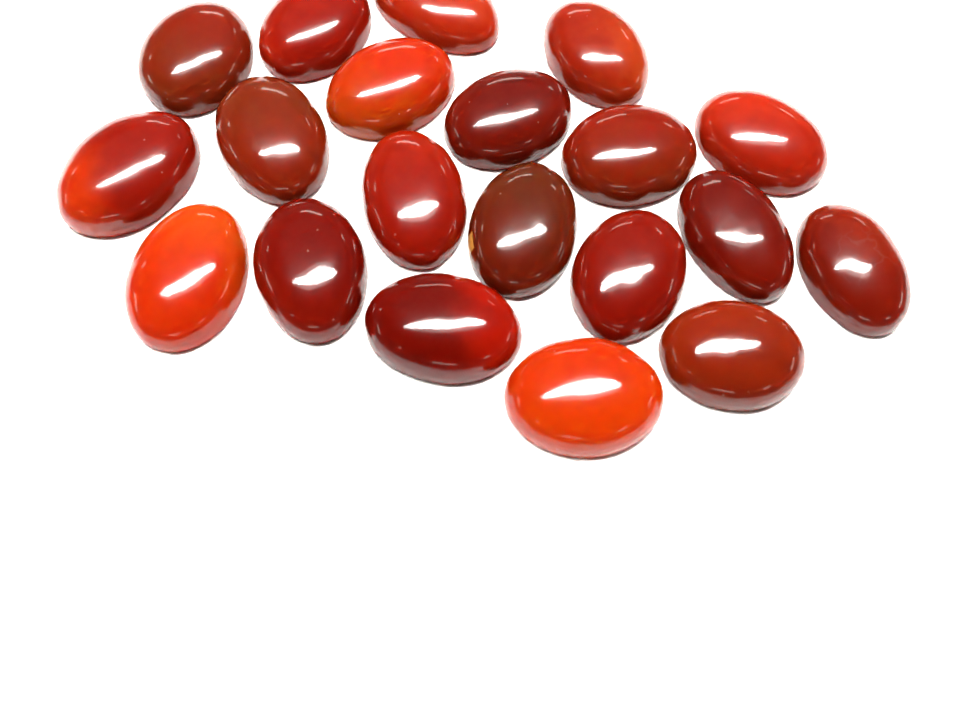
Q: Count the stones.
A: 20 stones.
